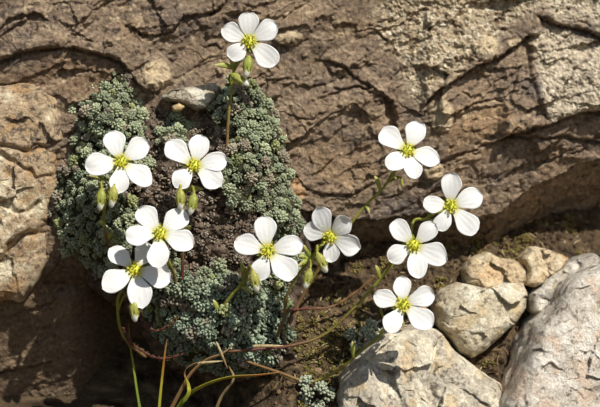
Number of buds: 10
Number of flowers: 11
